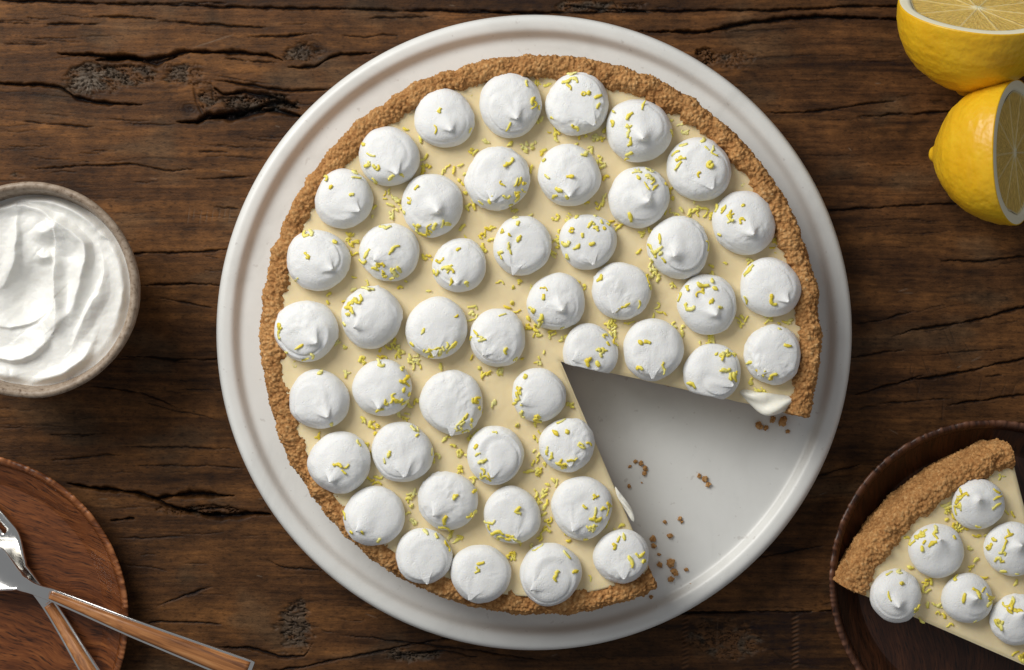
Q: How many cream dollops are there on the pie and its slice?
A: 52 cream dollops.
